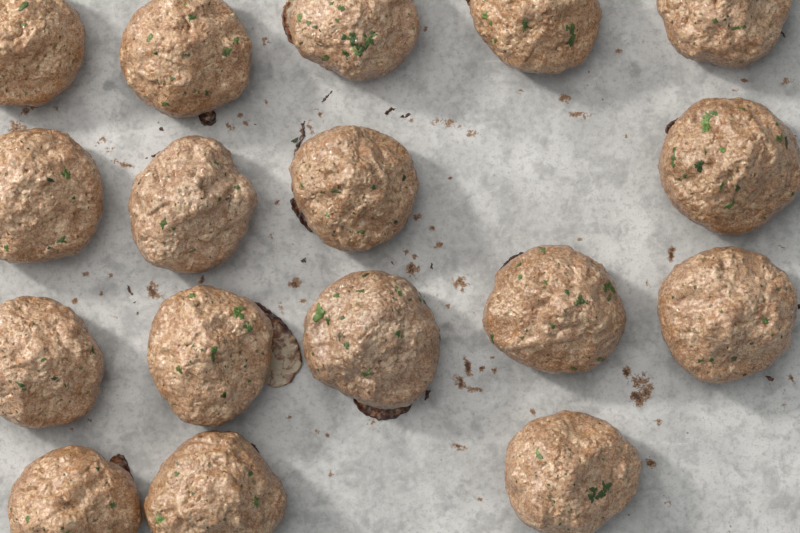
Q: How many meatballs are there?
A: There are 17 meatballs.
